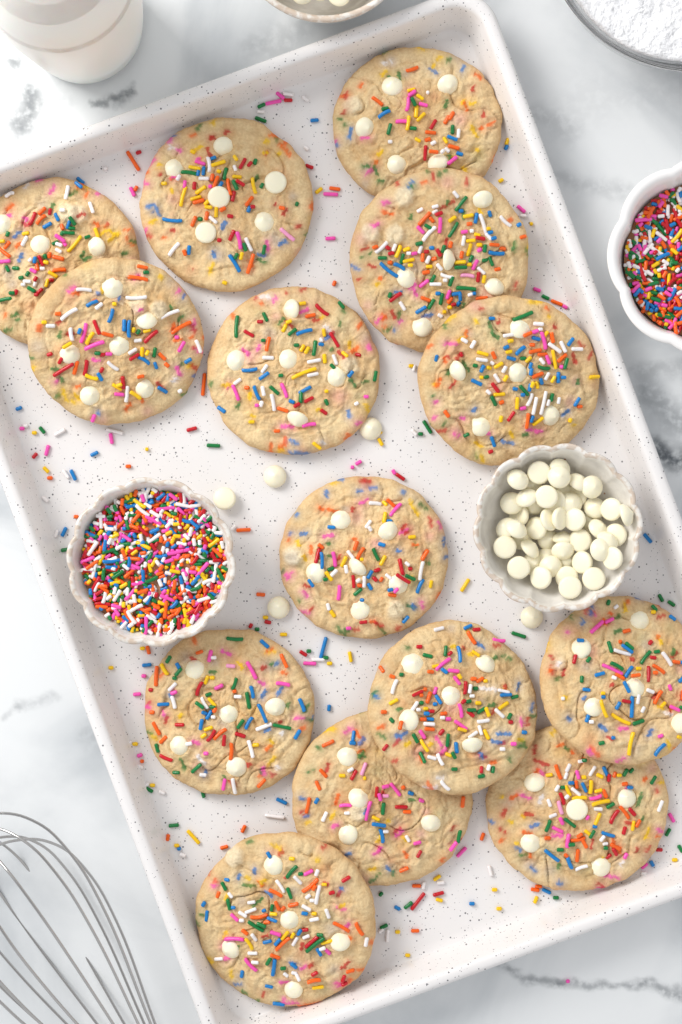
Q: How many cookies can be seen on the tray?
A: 14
